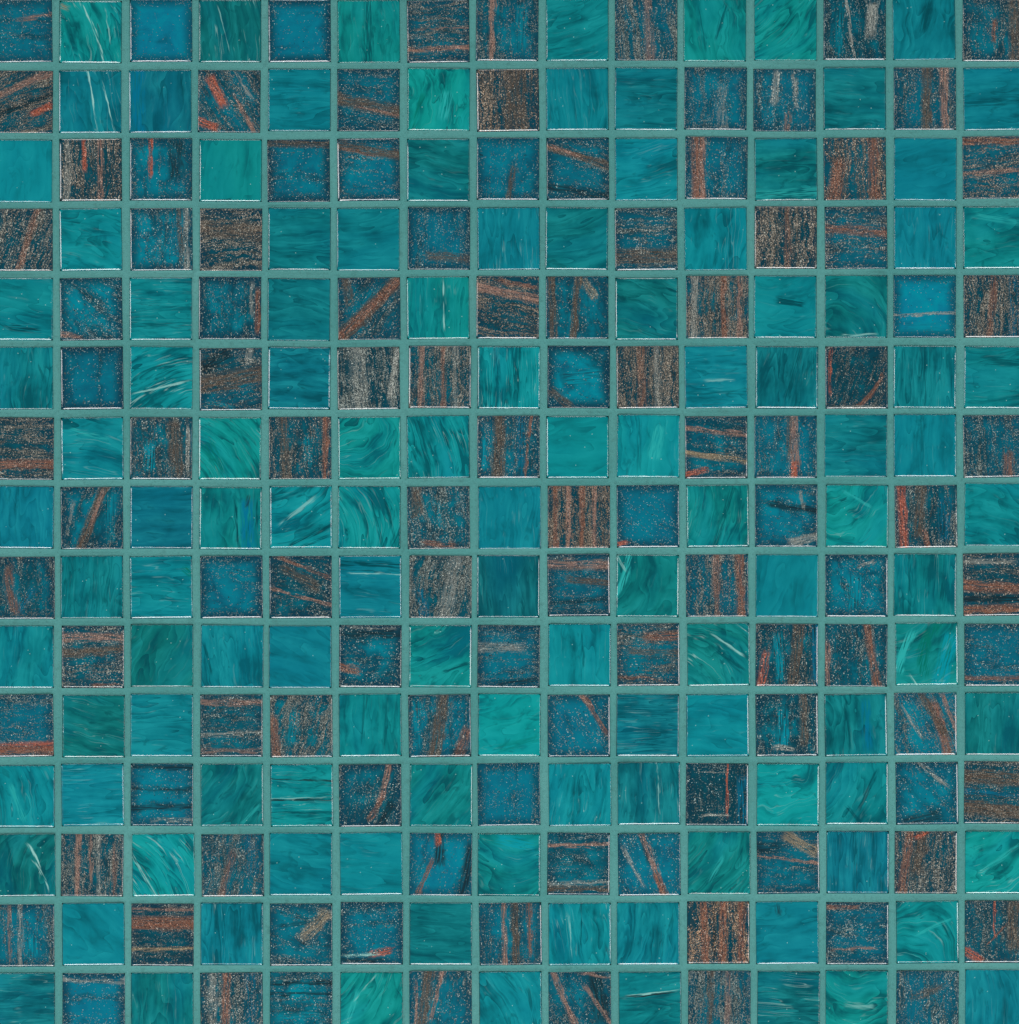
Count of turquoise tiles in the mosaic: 116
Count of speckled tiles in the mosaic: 109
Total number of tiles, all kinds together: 225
